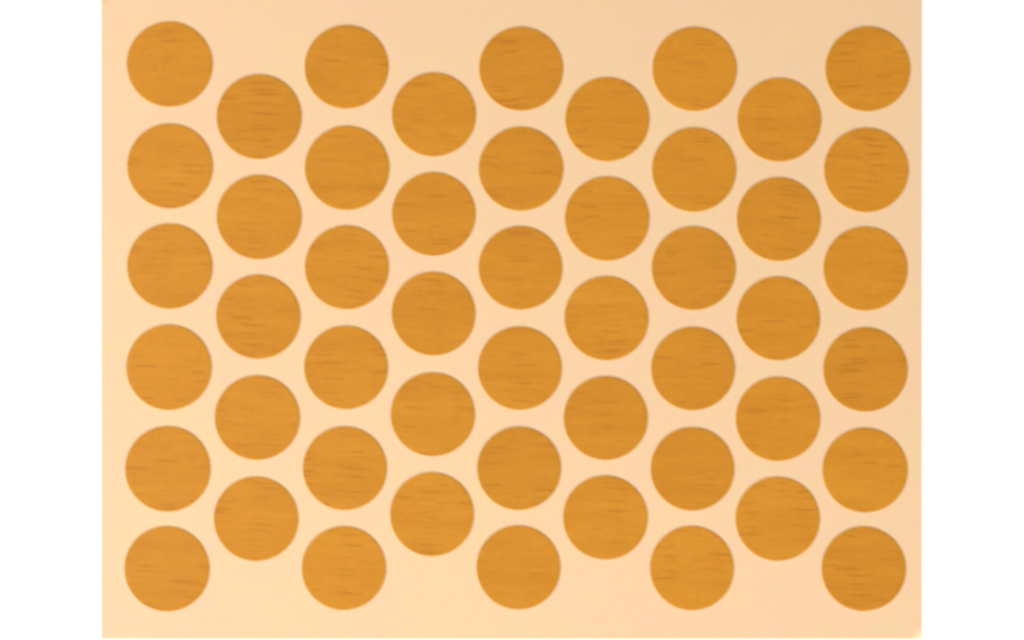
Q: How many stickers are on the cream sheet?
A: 50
